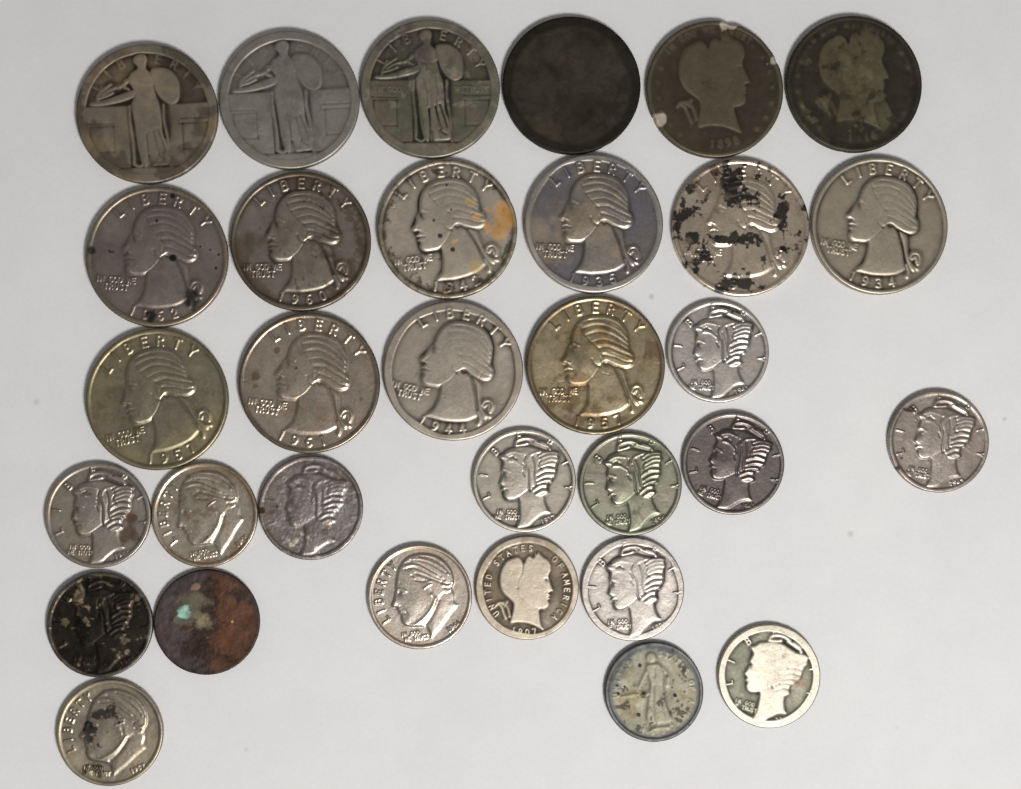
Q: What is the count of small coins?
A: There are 16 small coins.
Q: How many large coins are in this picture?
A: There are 16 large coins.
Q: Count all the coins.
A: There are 32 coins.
